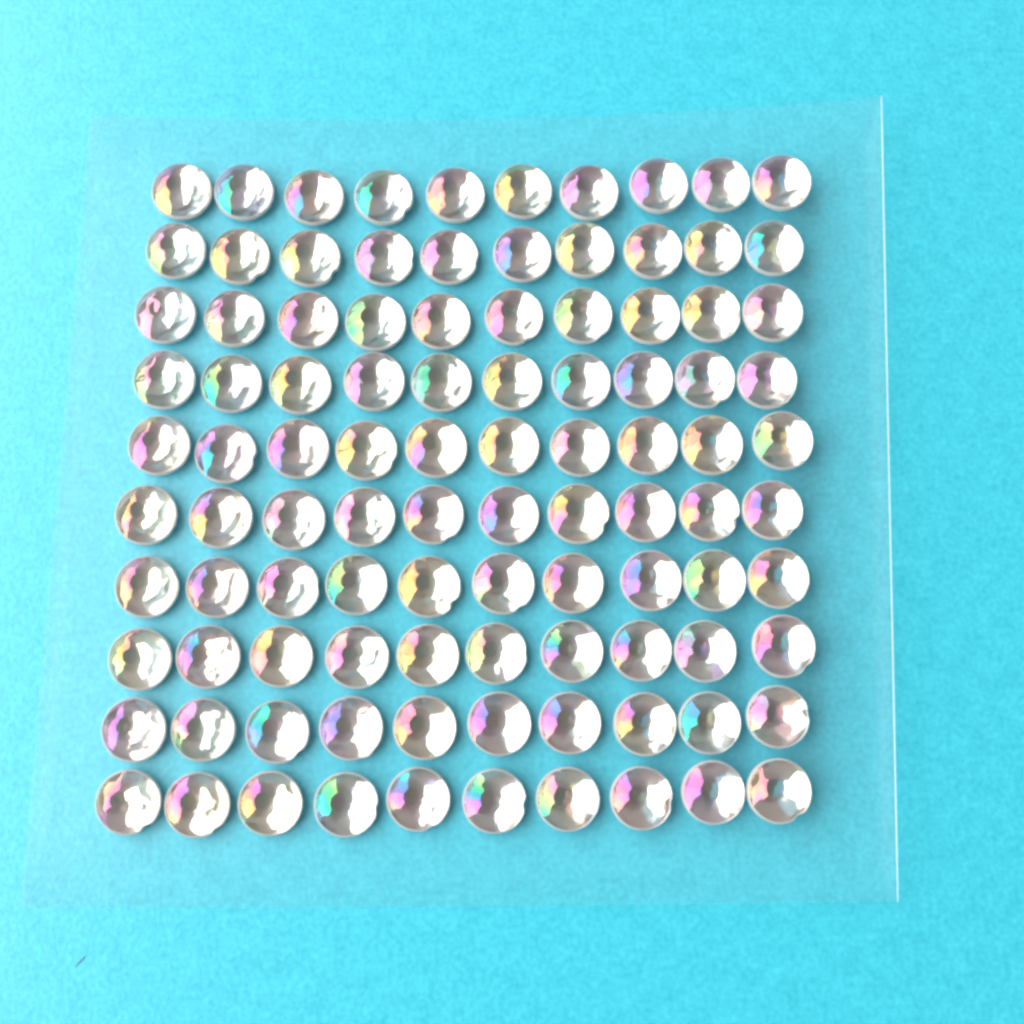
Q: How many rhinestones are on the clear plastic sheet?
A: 100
